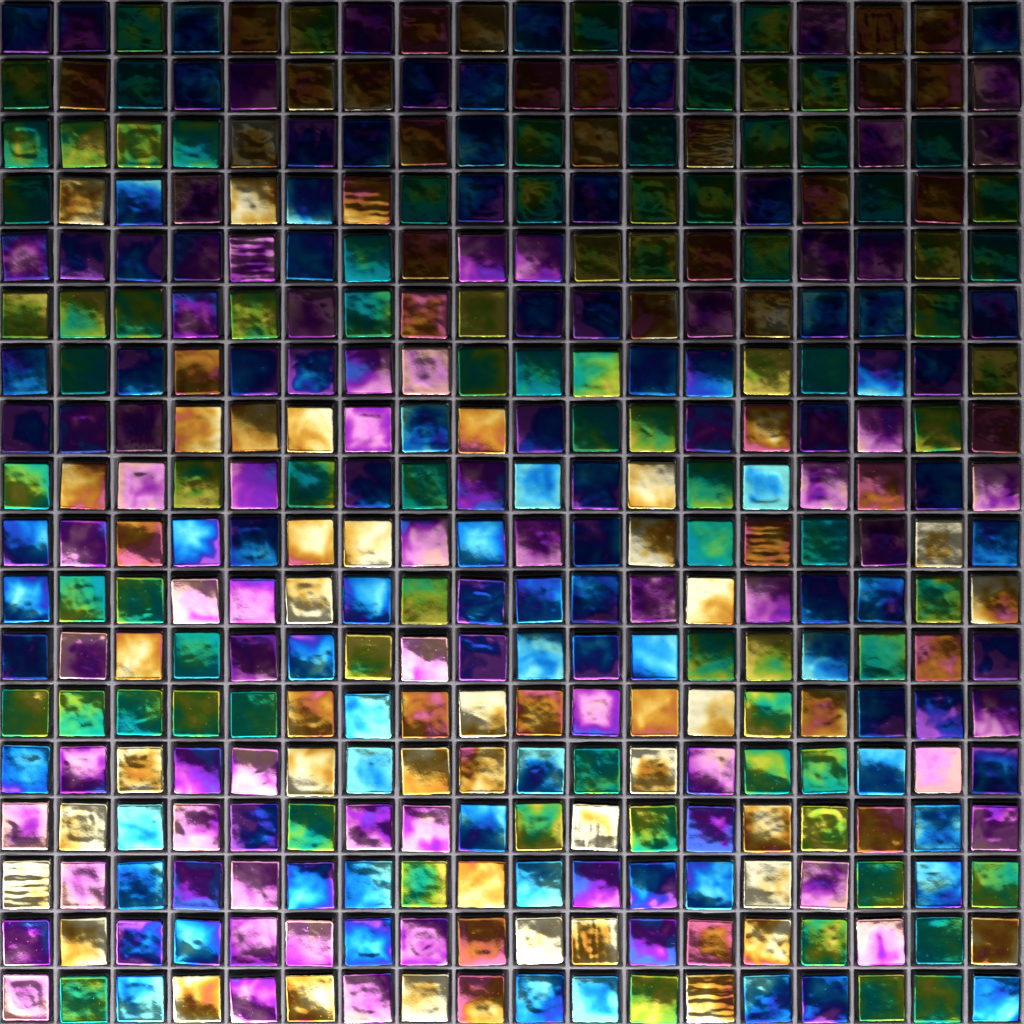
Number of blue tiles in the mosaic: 90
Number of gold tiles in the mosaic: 78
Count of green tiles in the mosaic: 86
